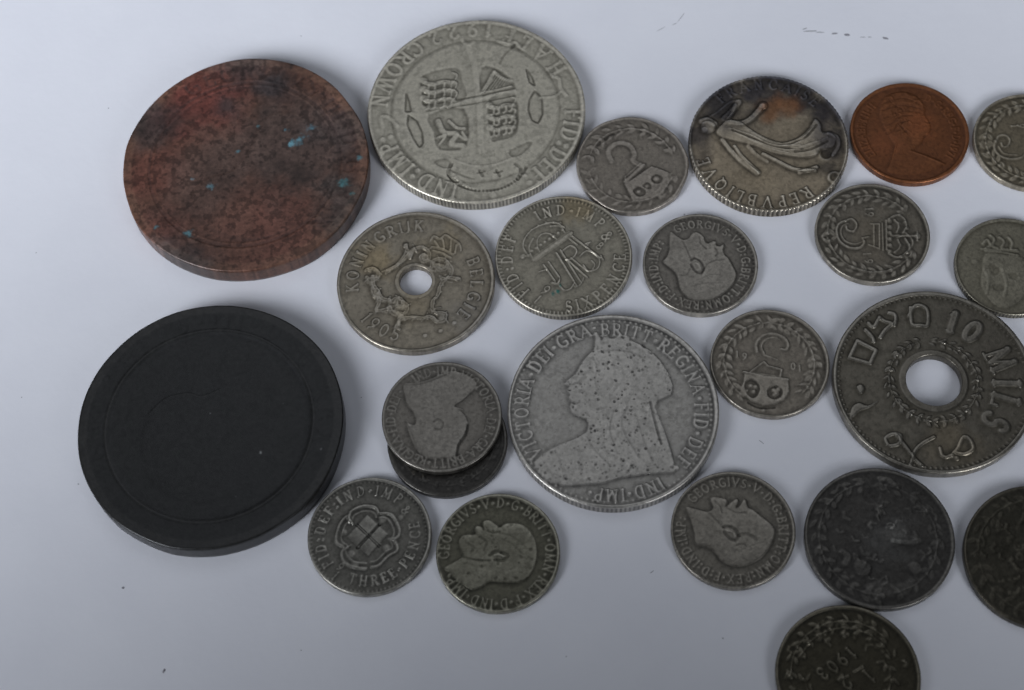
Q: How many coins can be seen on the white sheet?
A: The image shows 23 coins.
